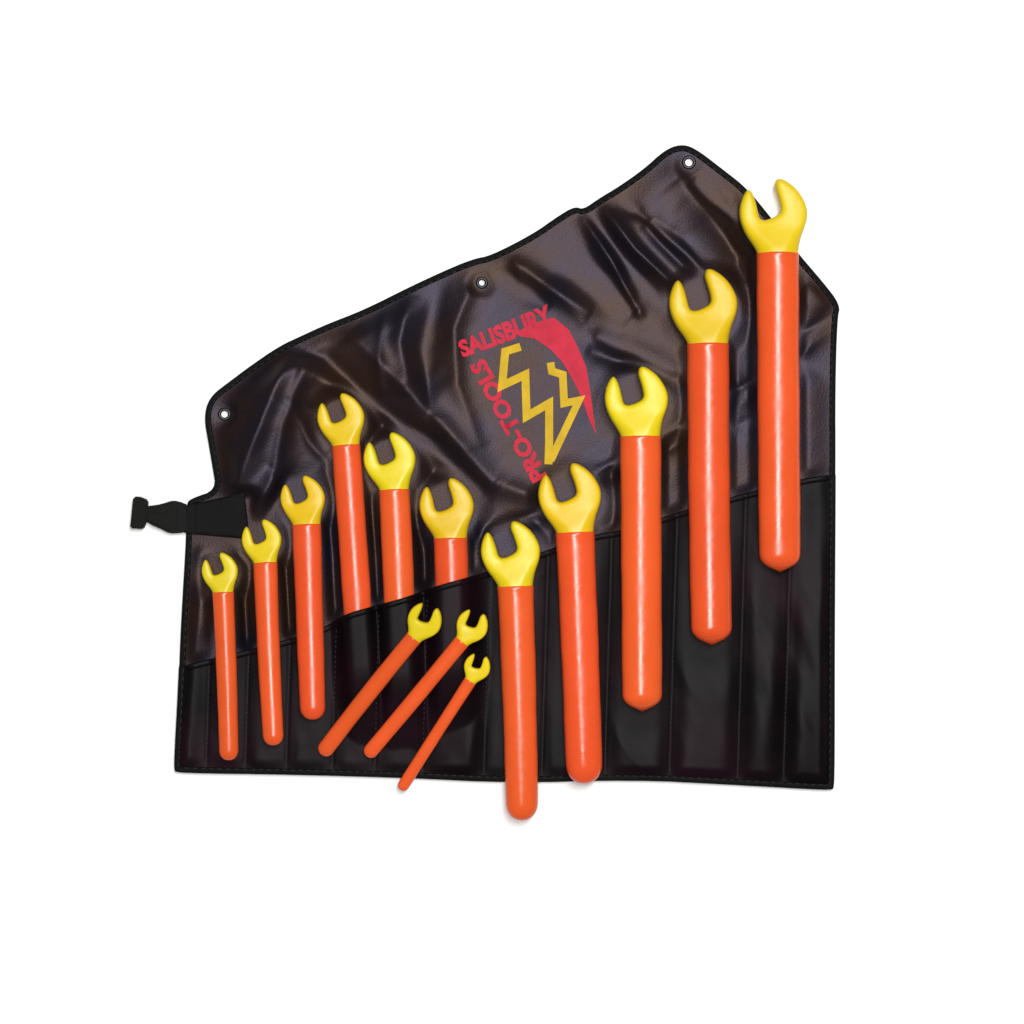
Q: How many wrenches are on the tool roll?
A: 14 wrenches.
